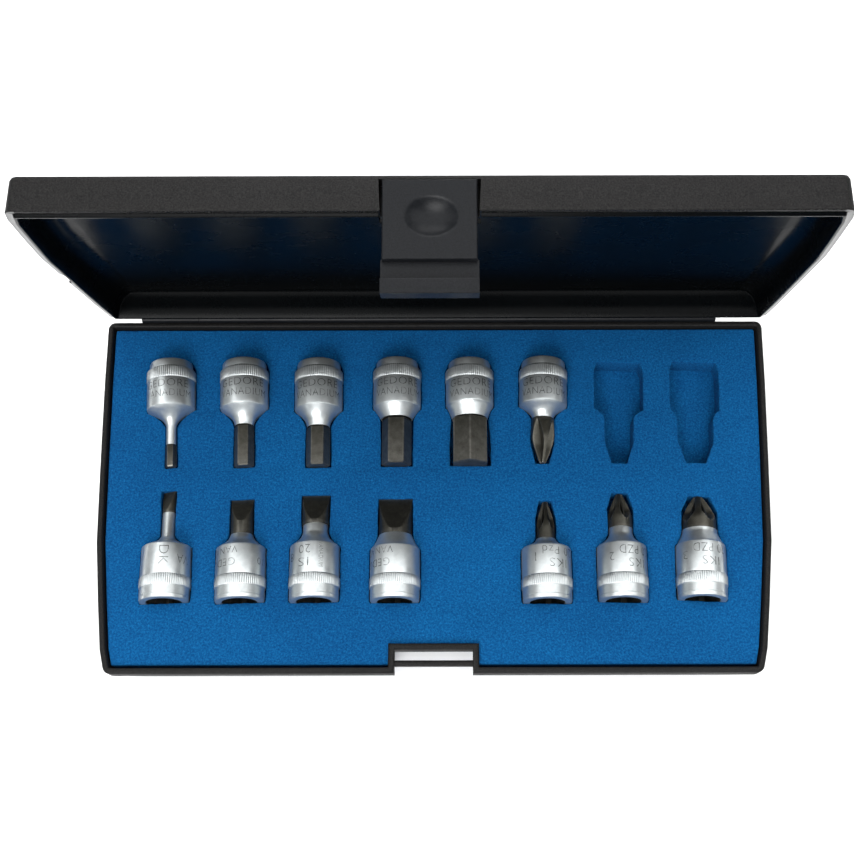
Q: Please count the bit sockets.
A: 13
